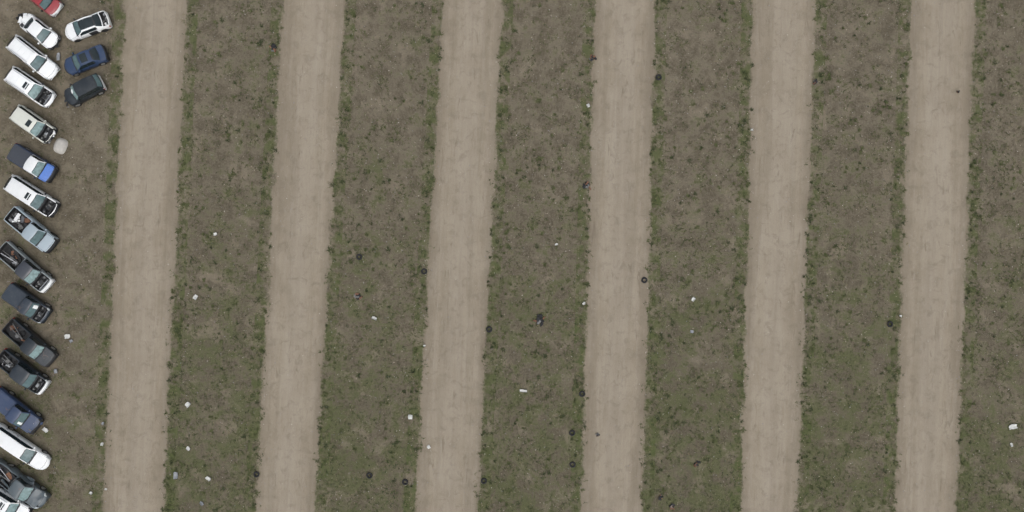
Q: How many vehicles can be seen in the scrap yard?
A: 19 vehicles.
